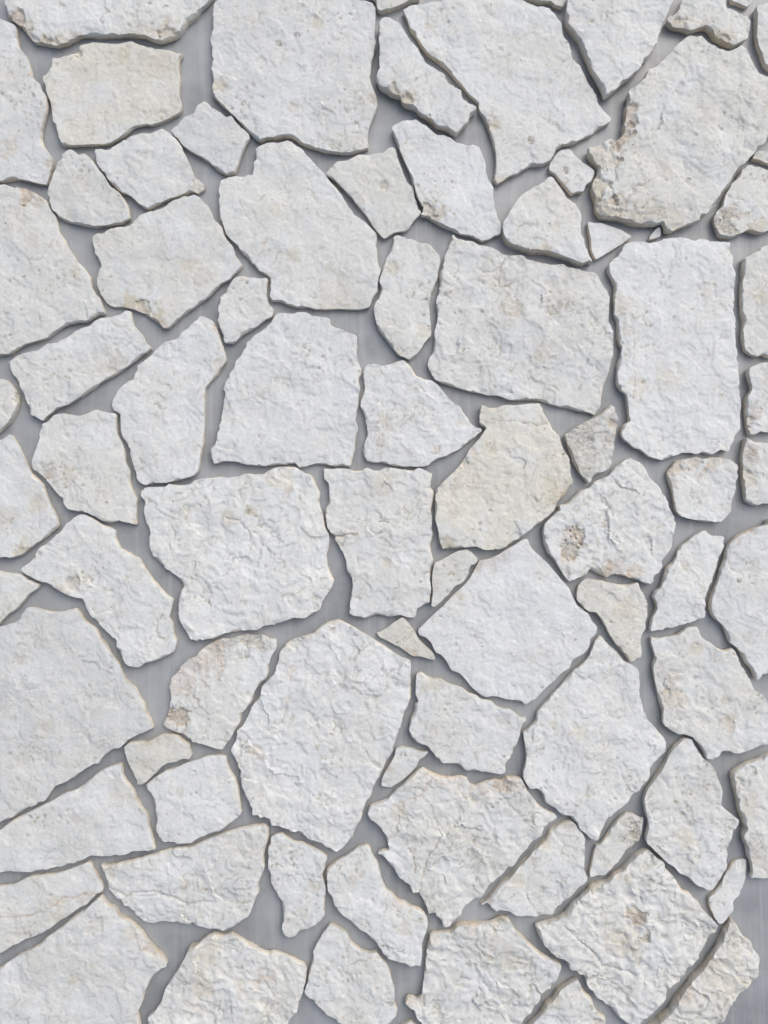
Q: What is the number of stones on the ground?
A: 83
